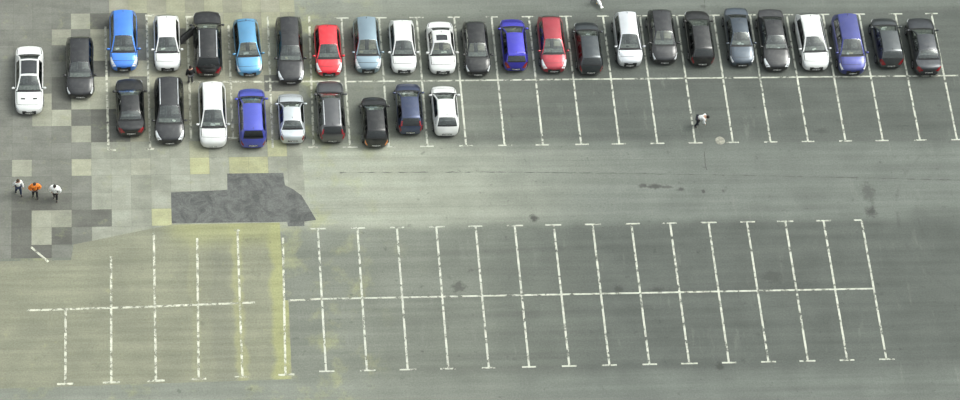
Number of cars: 33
